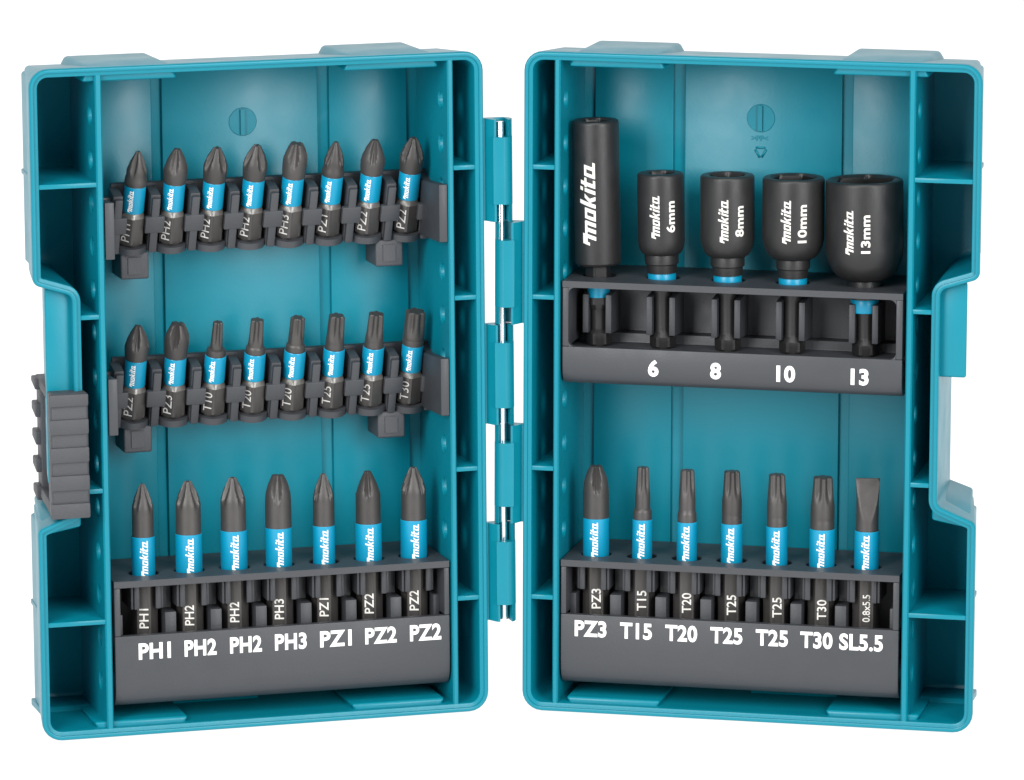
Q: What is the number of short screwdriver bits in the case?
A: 16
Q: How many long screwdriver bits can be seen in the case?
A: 14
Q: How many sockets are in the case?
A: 5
